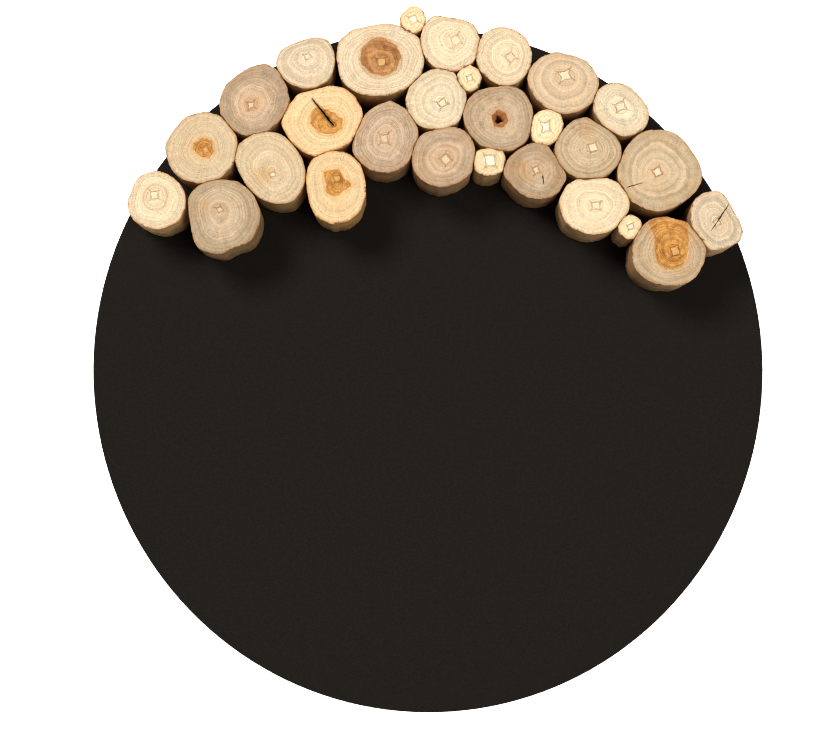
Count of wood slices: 28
